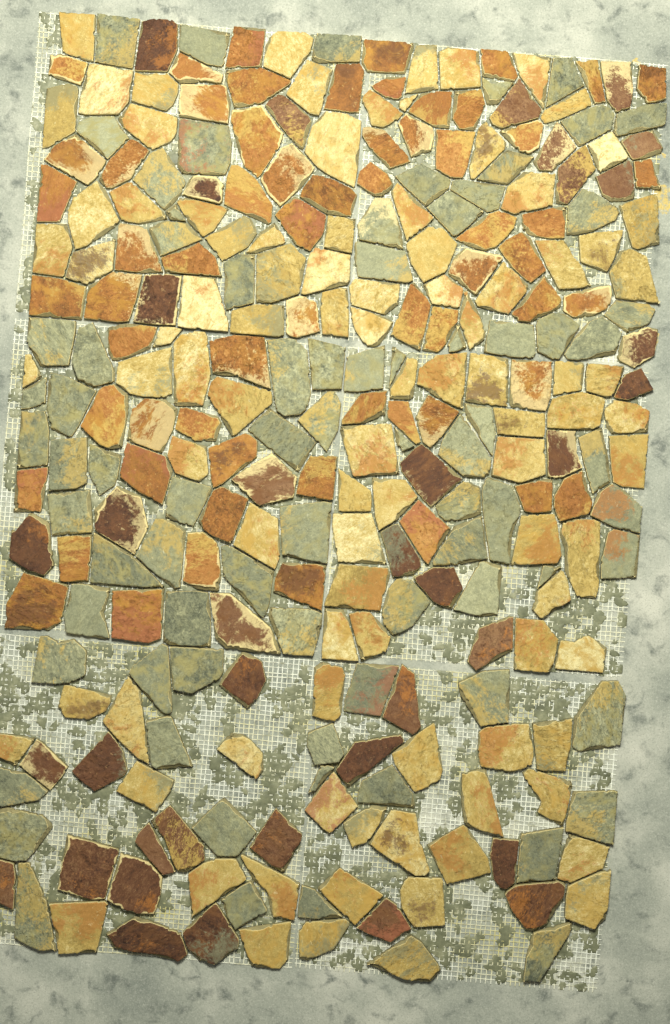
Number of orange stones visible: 62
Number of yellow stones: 95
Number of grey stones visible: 78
